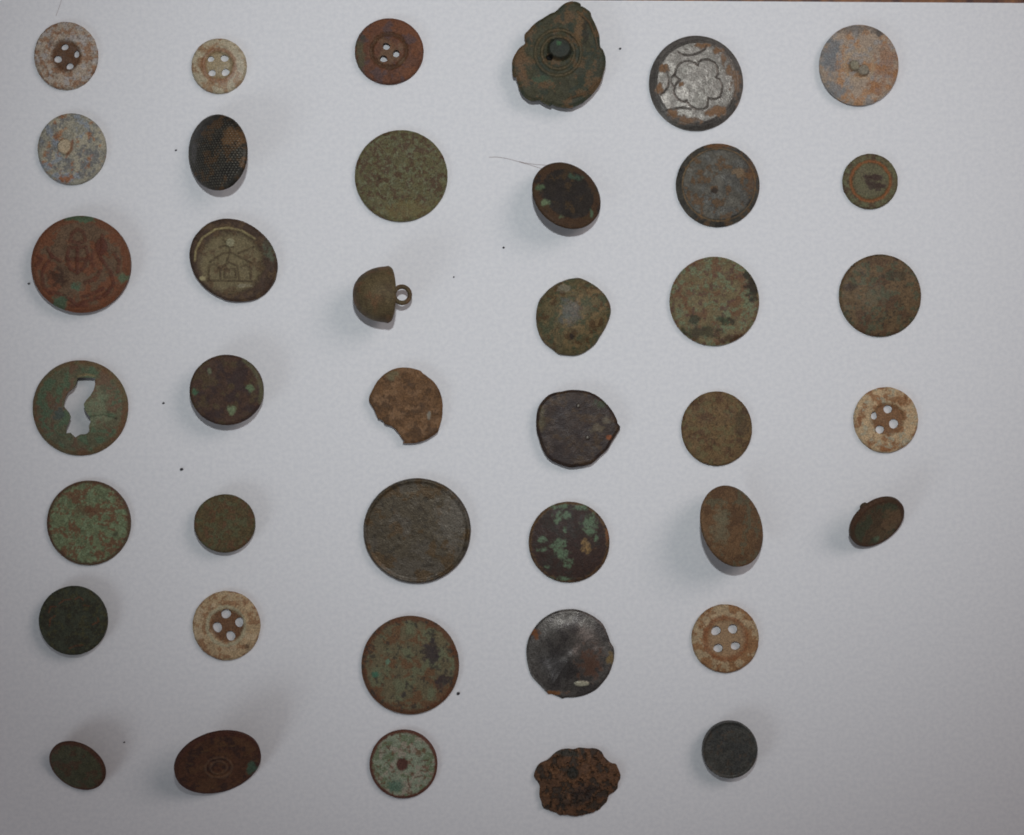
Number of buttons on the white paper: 40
